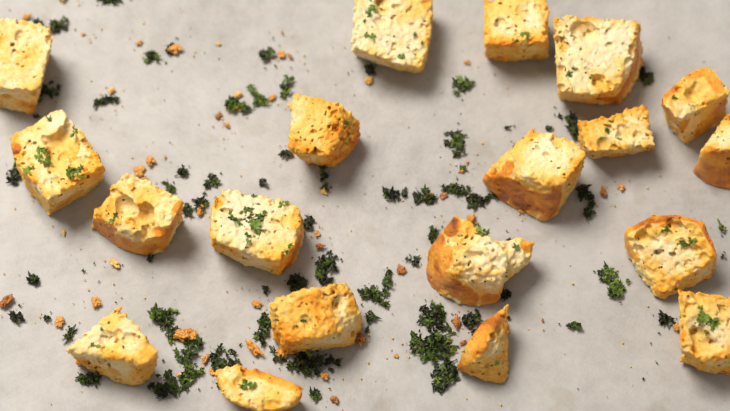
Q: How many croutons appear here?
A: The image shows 19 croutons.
